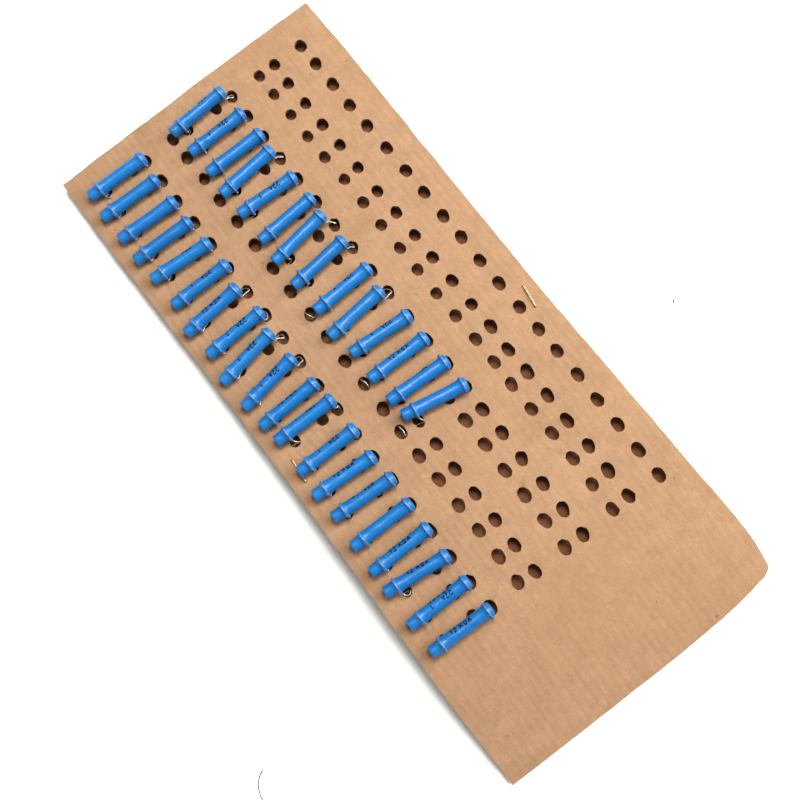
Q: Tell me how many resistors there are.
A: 34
